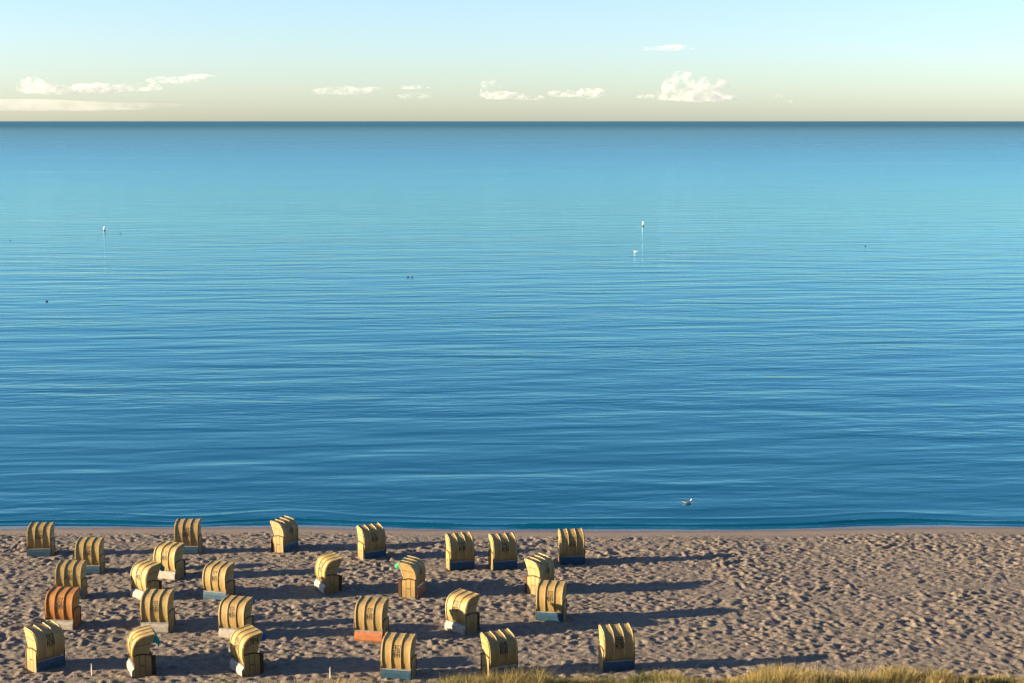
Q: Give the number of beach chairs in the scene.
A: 27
